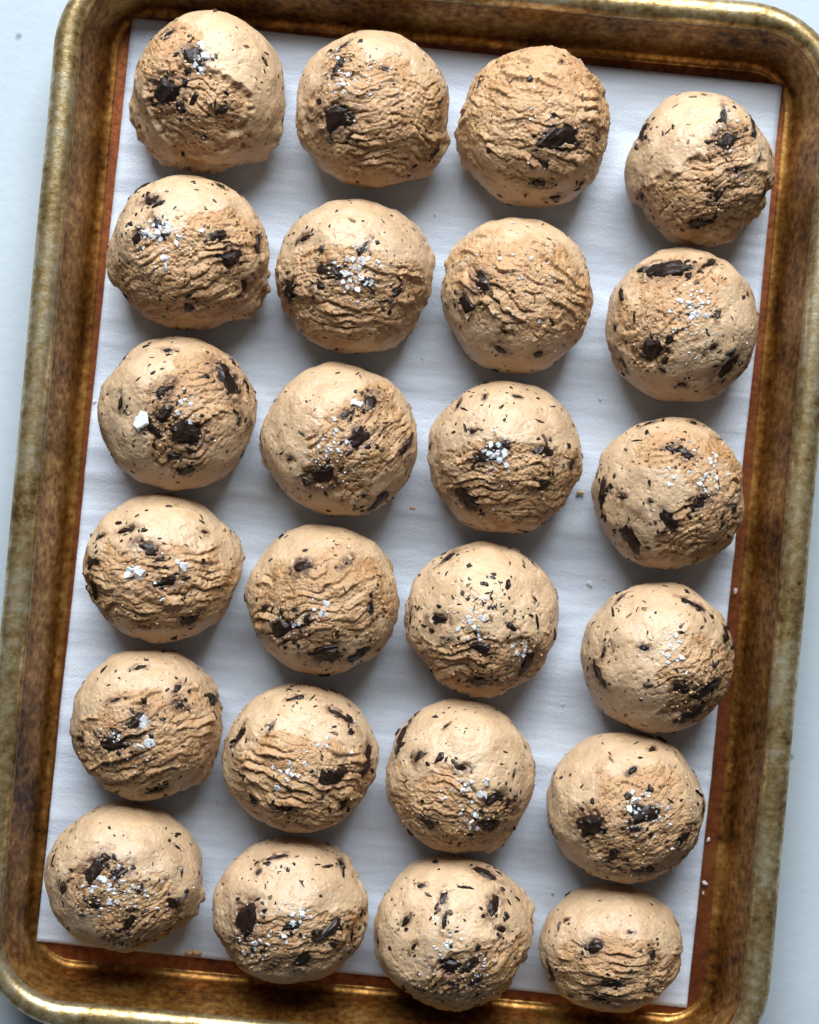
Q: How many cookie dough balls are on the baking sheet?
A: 24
